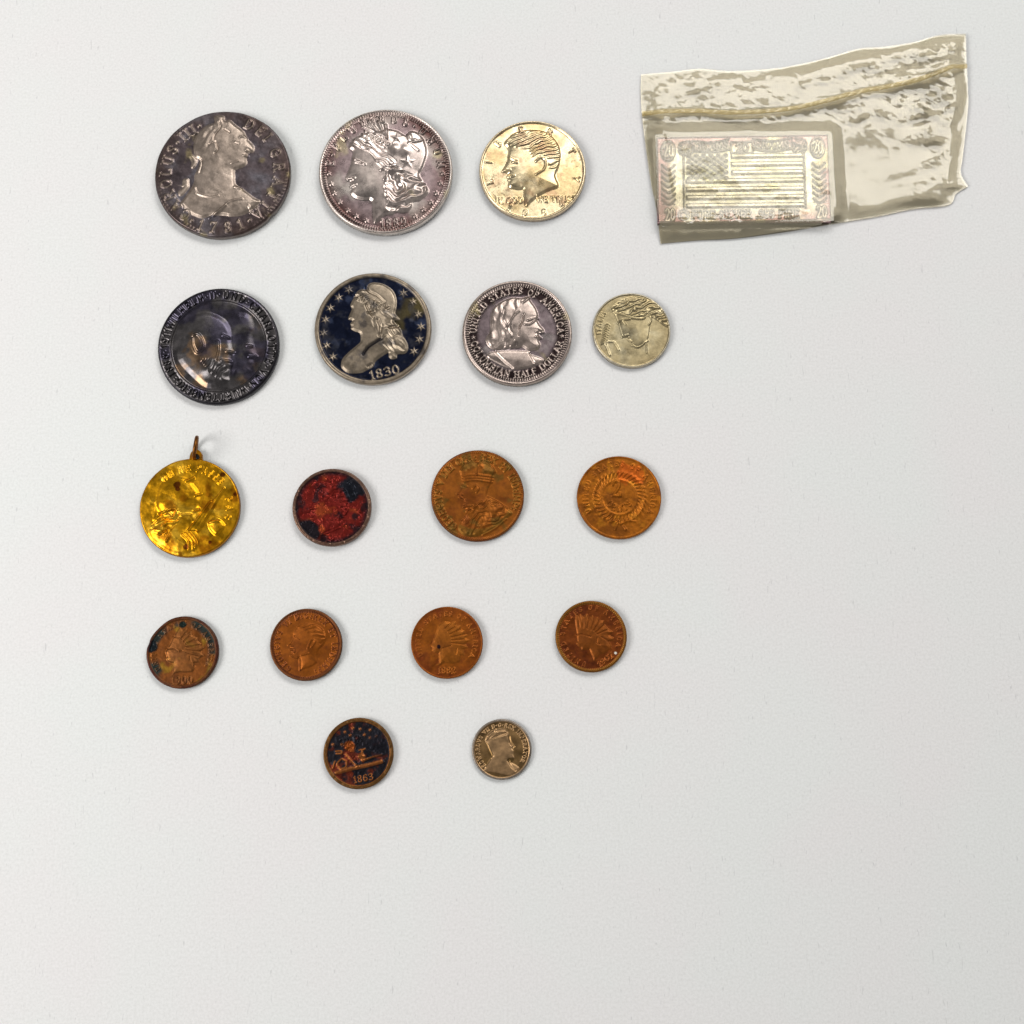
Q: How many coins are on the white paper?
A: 16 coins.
